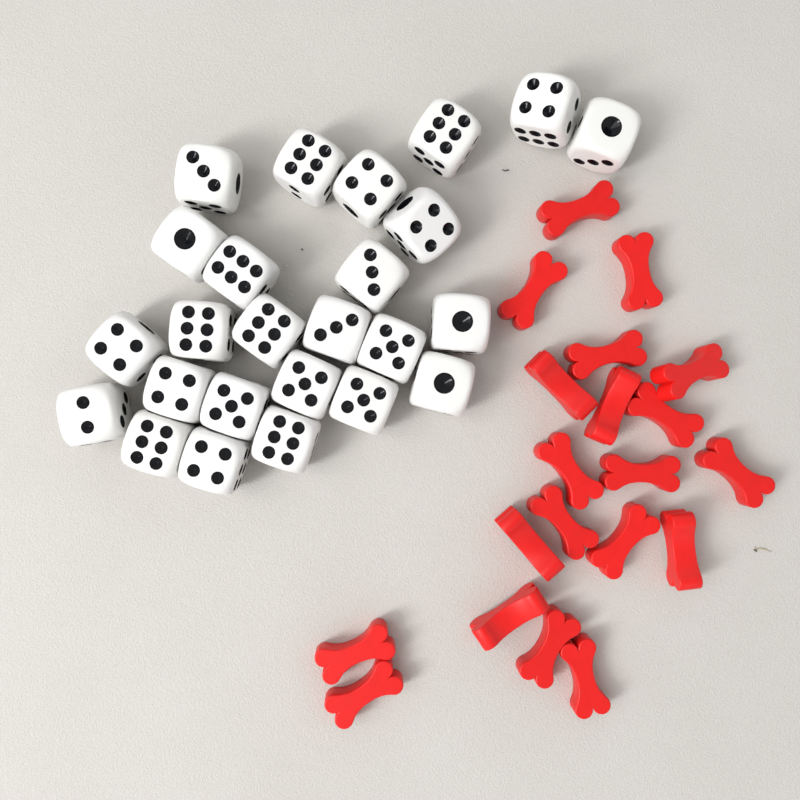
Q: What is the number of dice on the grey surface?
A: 25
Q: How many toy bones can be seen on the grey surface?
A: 20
